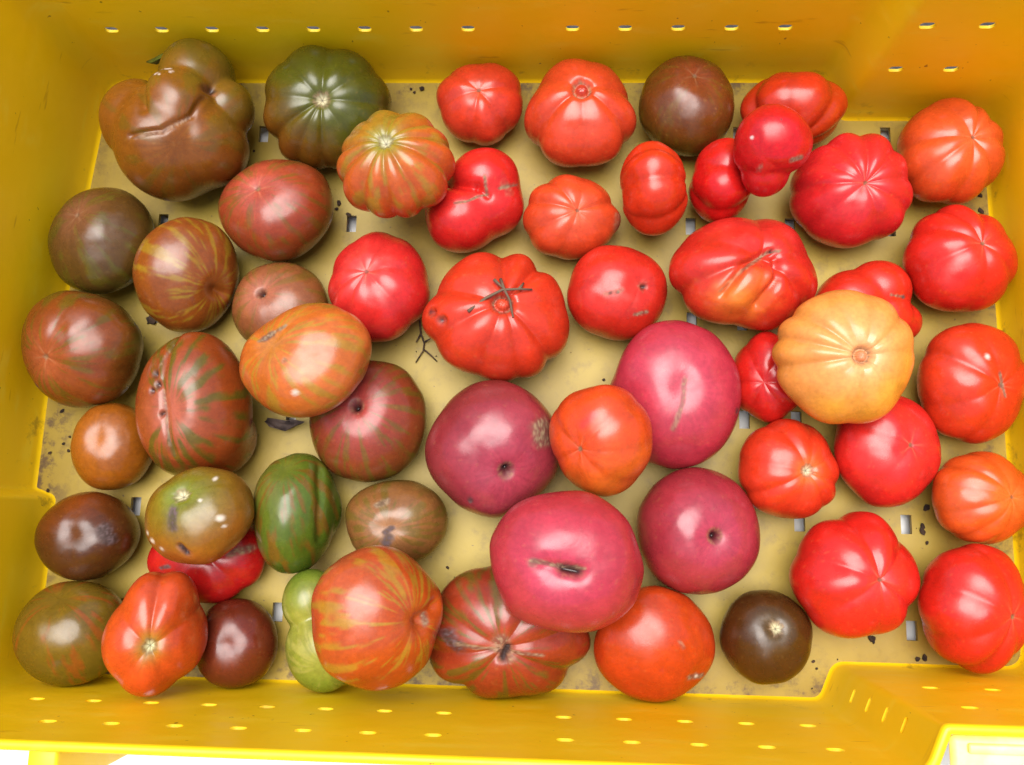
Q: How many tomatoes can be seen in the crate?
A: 55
